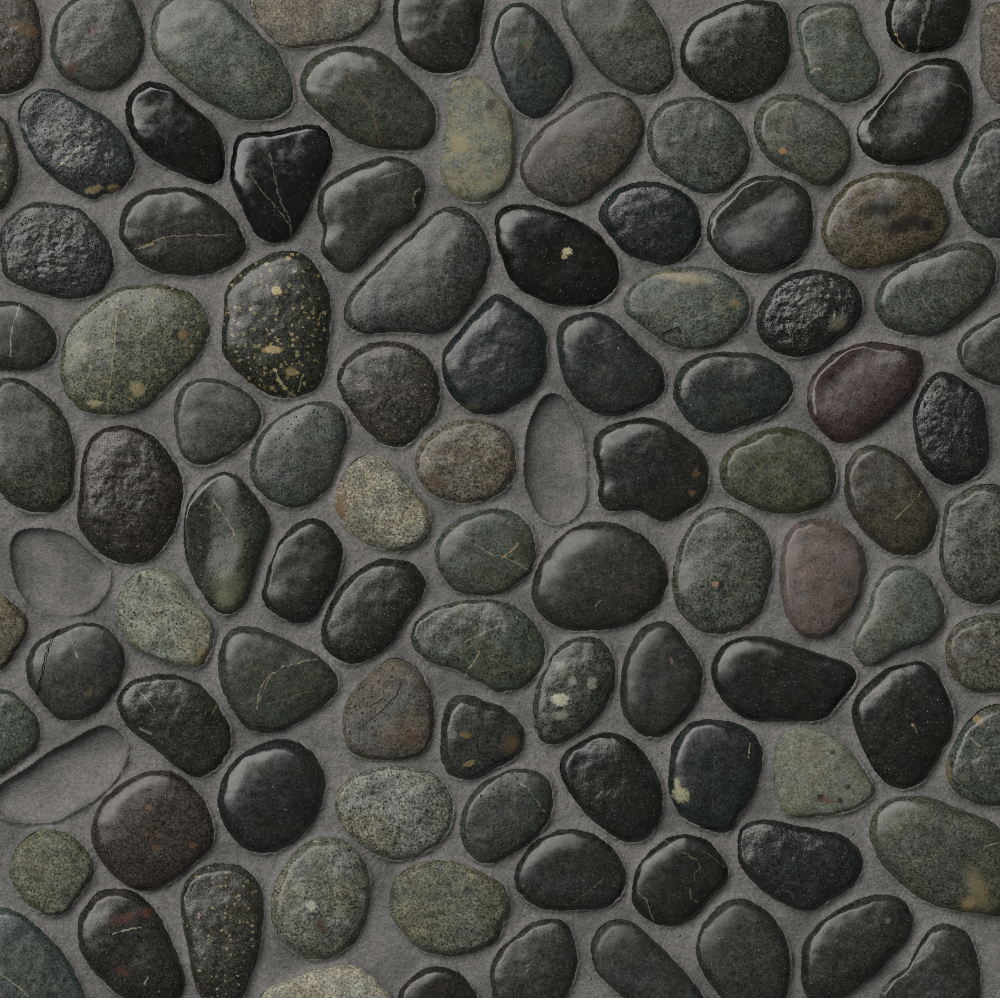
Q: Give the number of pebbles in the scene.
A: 100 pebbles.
